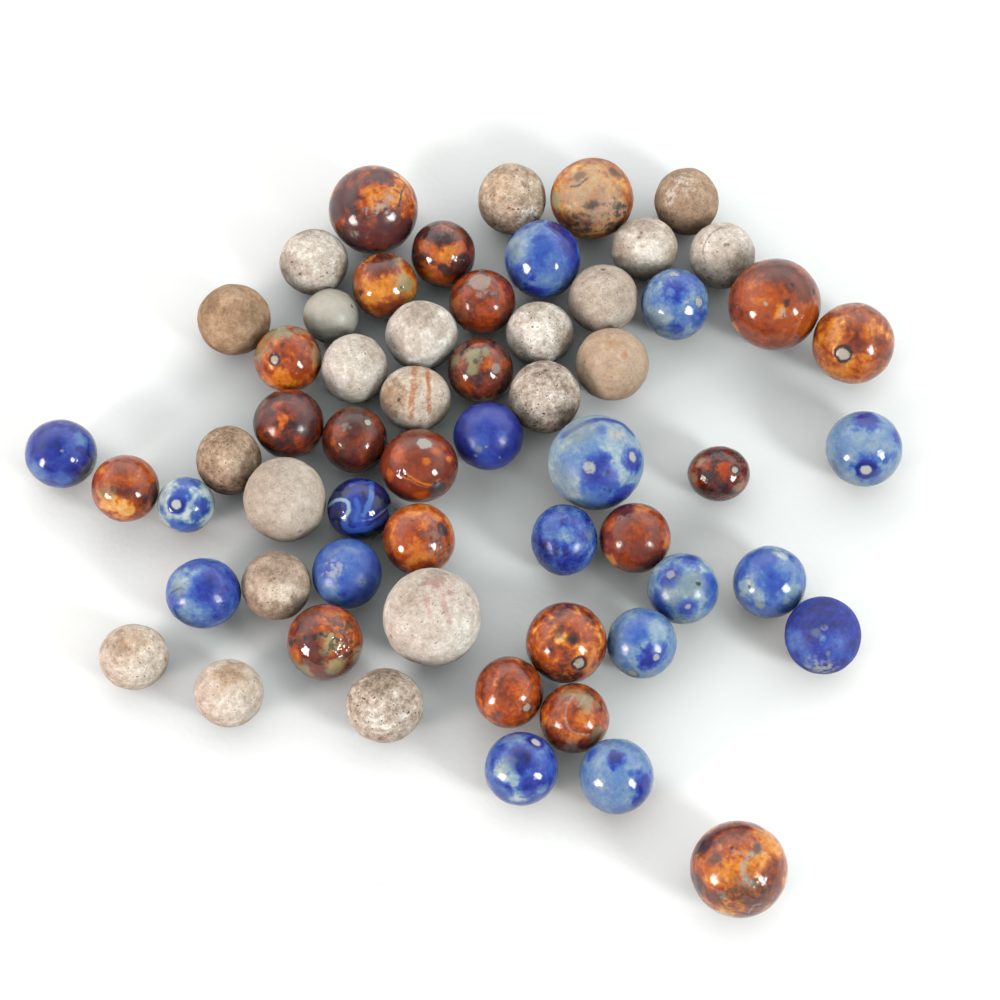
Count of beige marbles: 21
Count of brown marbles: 21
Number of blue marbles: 17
